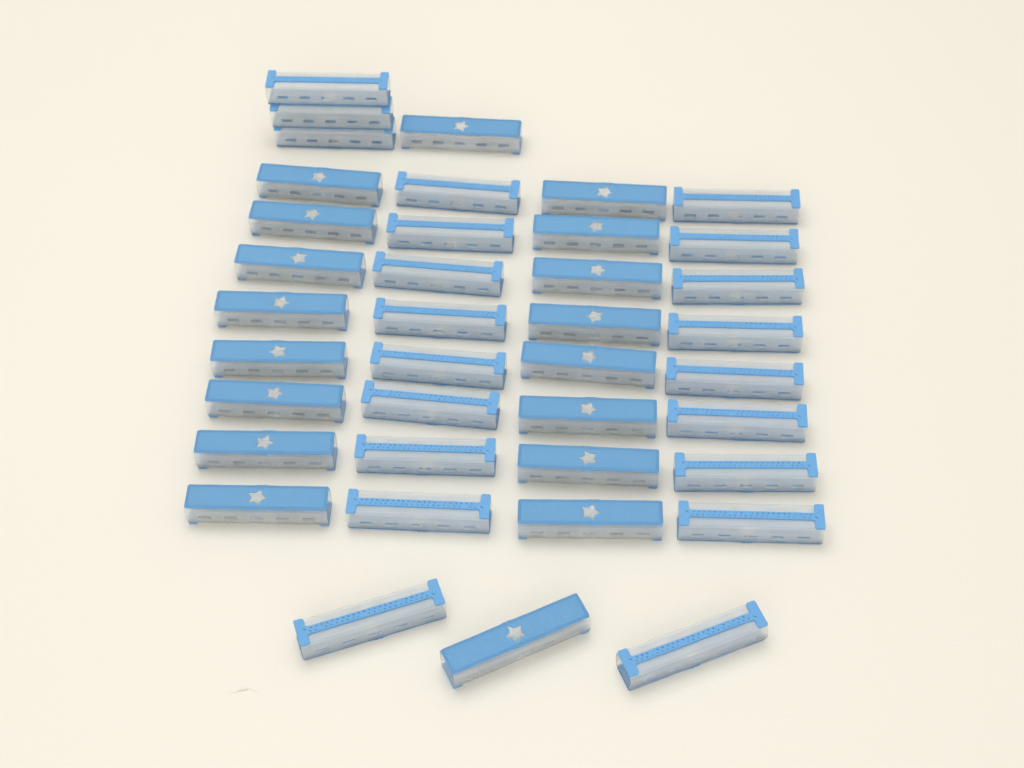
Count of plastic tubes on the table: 39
